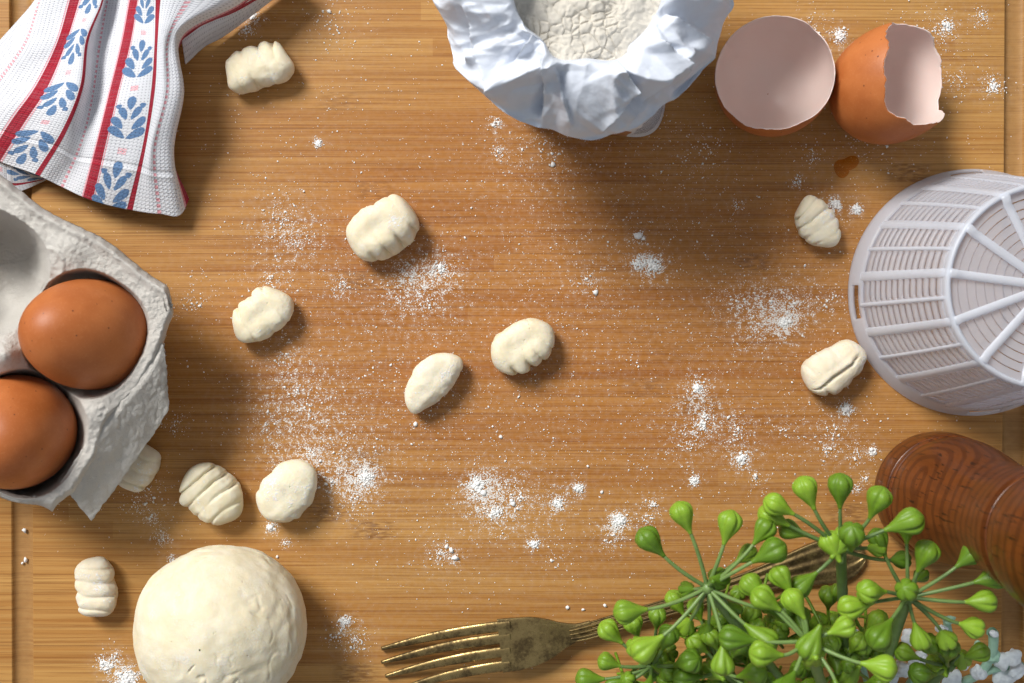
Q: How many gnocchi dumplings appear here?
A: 11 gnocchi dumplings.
